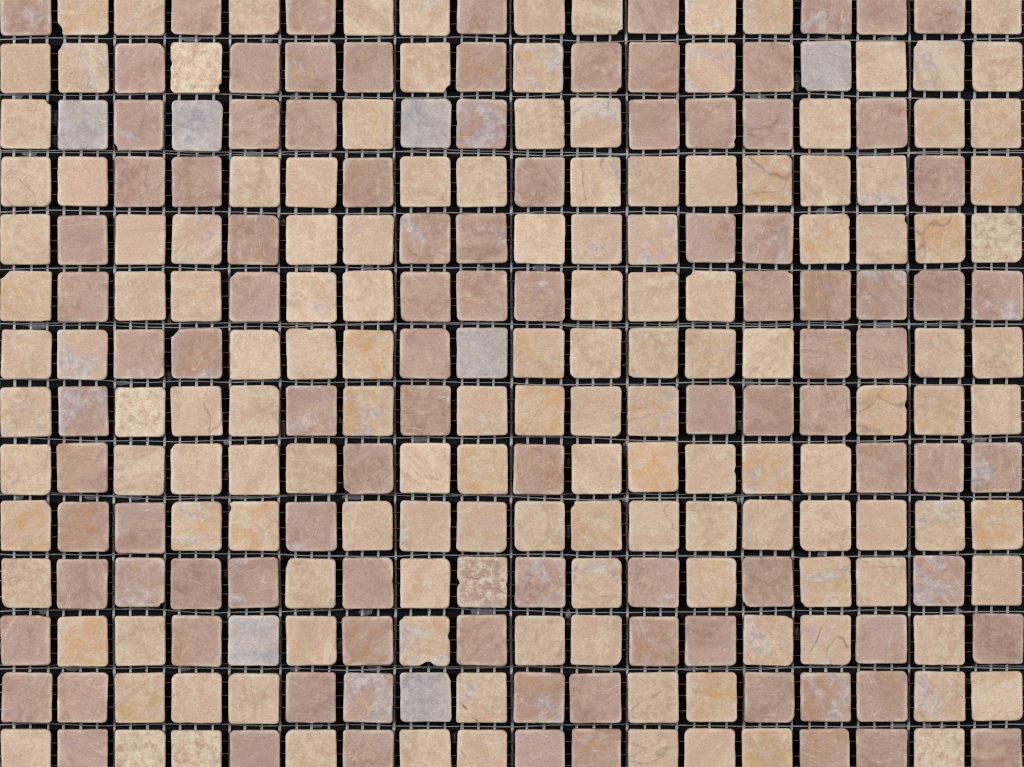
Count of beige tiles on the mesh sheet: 145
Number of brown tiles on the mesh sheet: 100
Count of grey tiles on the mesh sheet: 7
